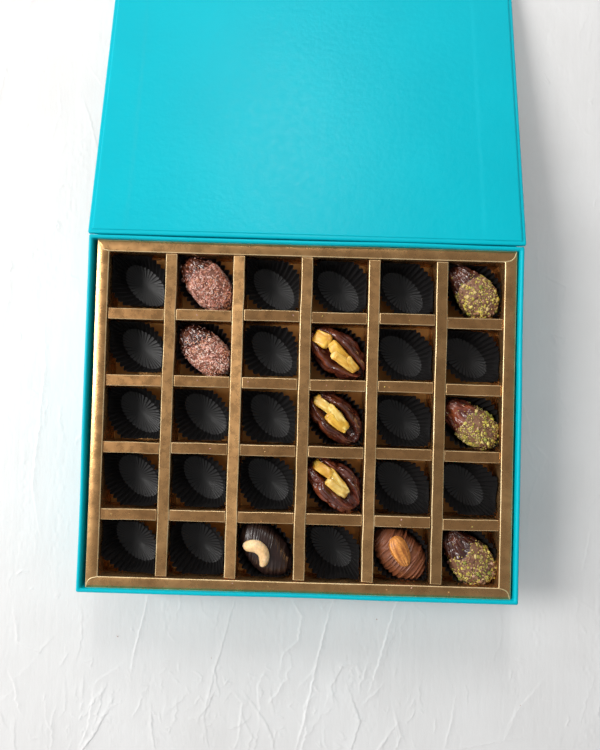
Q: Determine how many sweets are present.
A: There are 10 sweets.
